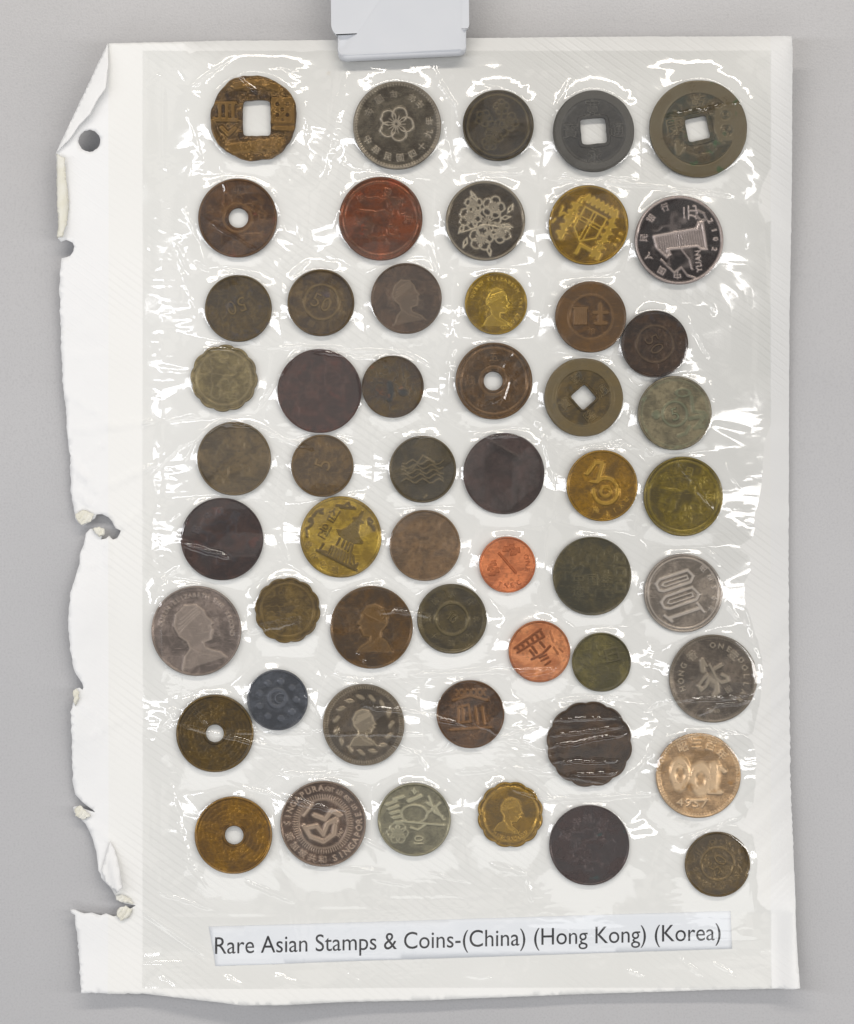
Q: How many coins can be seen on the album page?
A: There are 53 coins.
